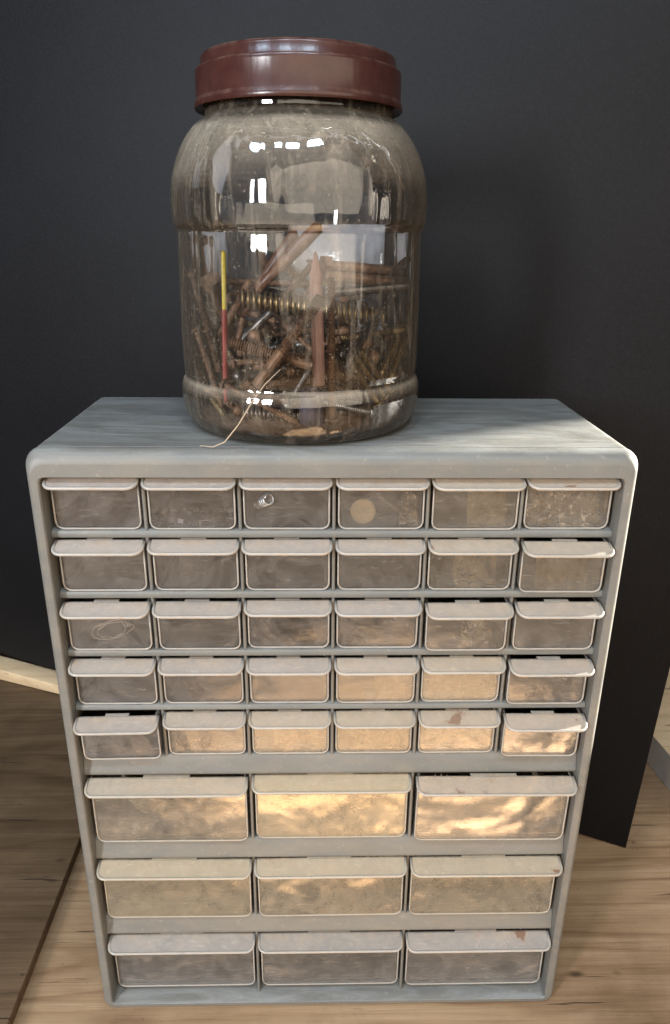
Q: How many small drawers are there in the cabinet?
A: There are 30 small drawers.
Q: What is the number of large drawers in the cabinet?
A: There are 9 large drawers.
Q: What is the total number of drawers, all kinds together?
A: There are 39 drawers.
